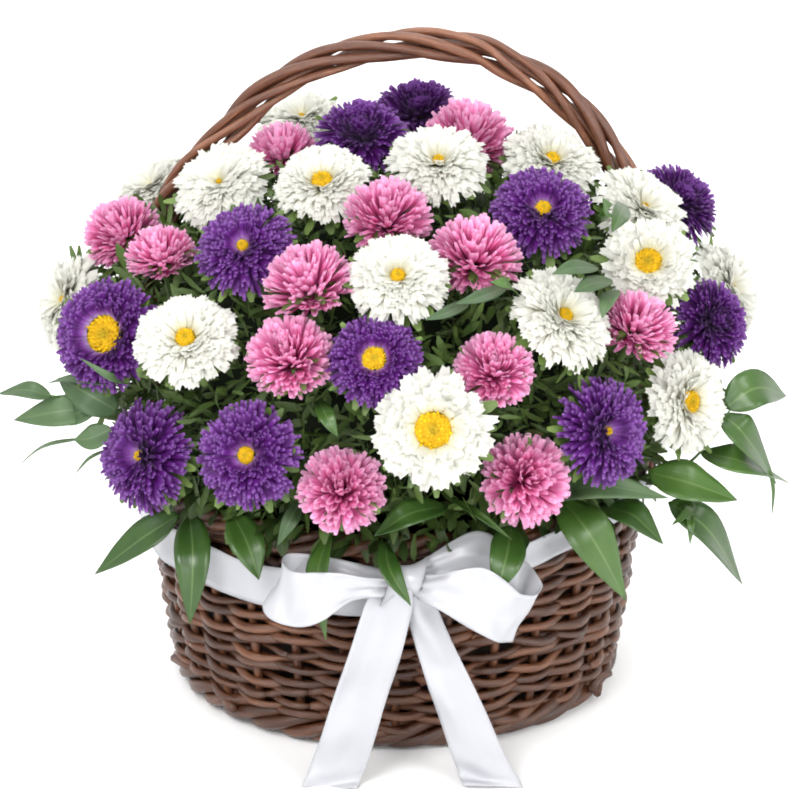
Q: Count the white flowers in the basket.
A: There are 15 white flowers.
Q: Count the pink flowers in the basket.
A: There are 12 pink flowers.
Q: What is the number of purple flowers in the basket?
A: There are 11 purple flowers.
